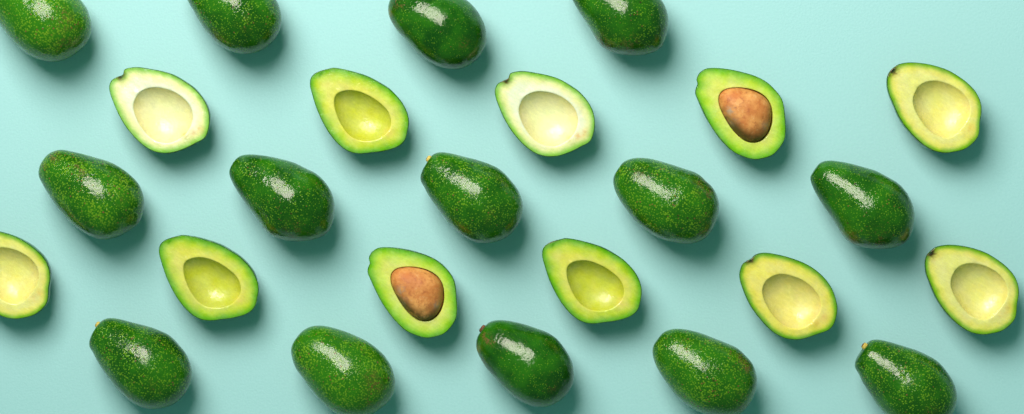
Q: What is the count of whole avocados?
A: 14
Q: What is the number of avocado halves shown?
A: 11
